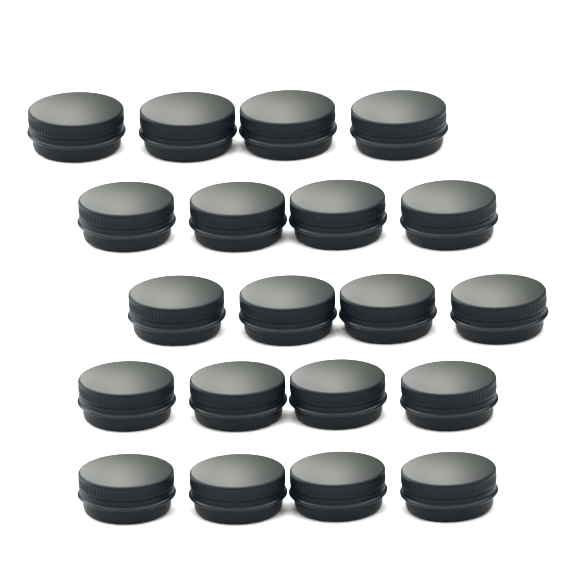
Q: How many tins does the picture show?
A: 20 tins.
